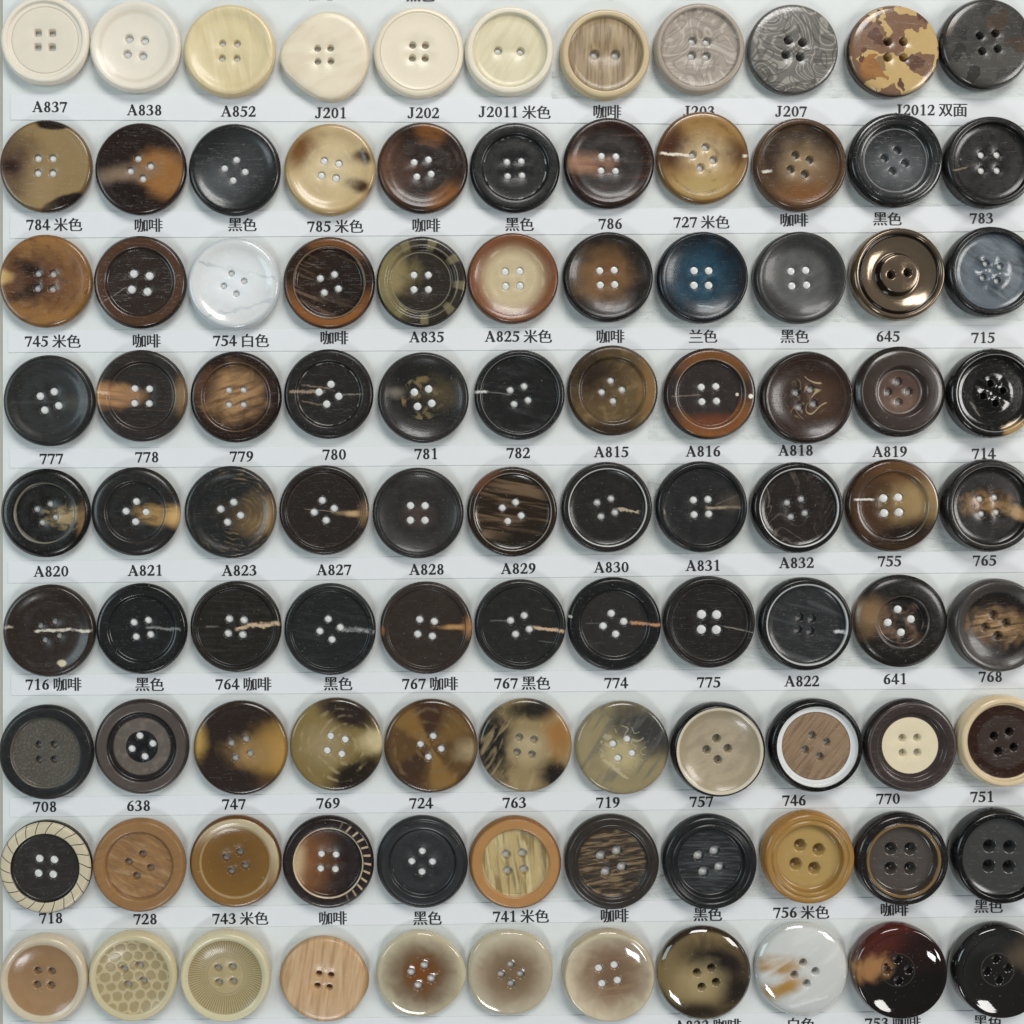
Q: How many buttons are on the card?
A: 99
